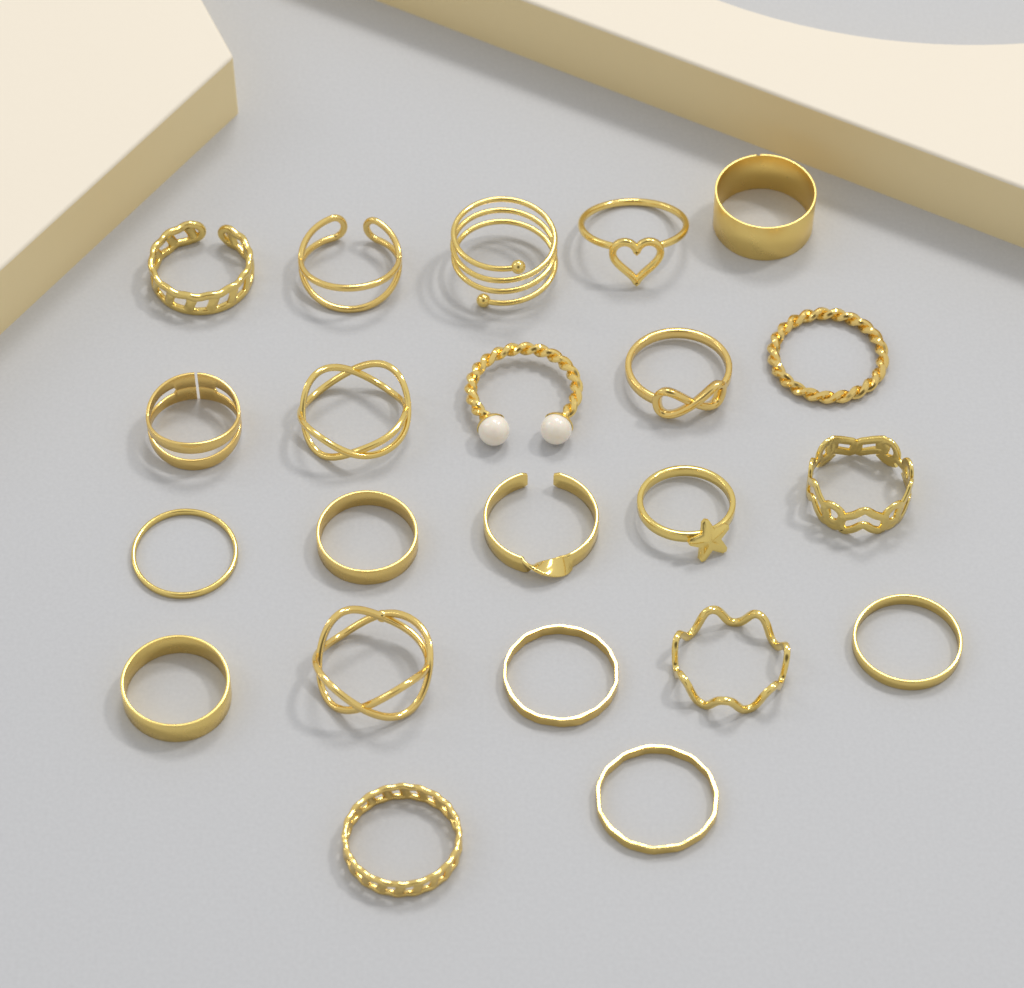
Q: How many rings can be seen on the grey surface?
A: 22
